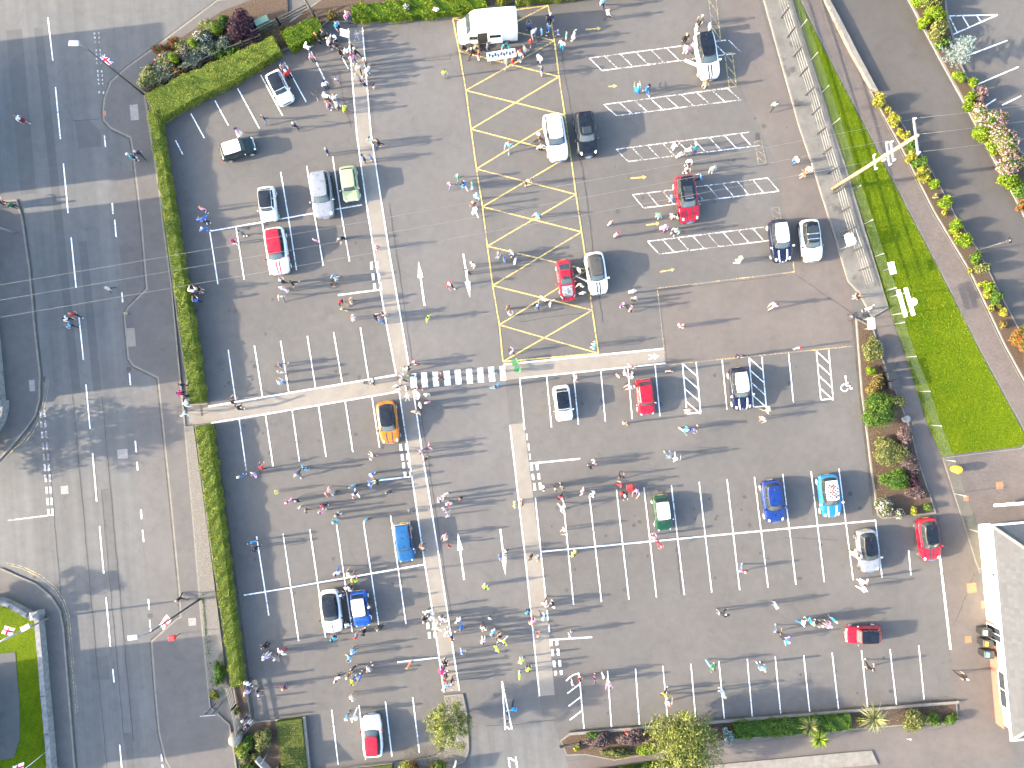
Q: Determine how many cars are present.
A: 28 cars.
